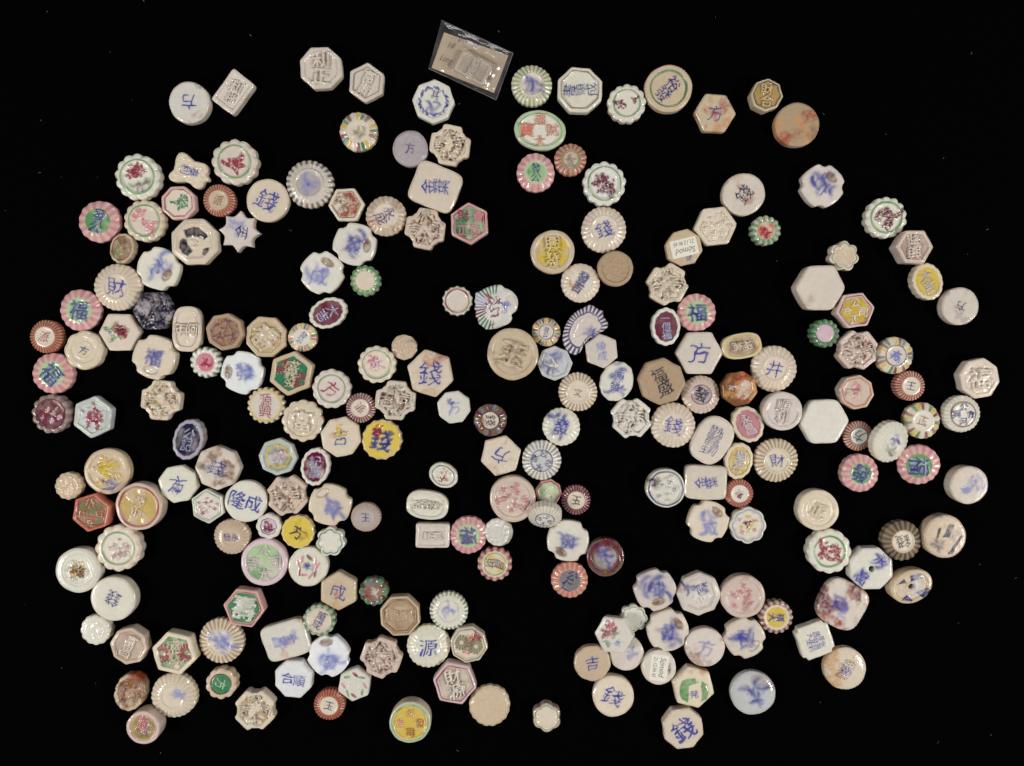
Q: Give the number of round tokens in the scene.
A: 33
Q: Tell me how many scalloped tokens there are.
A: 96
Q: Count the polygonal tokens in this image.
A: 53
